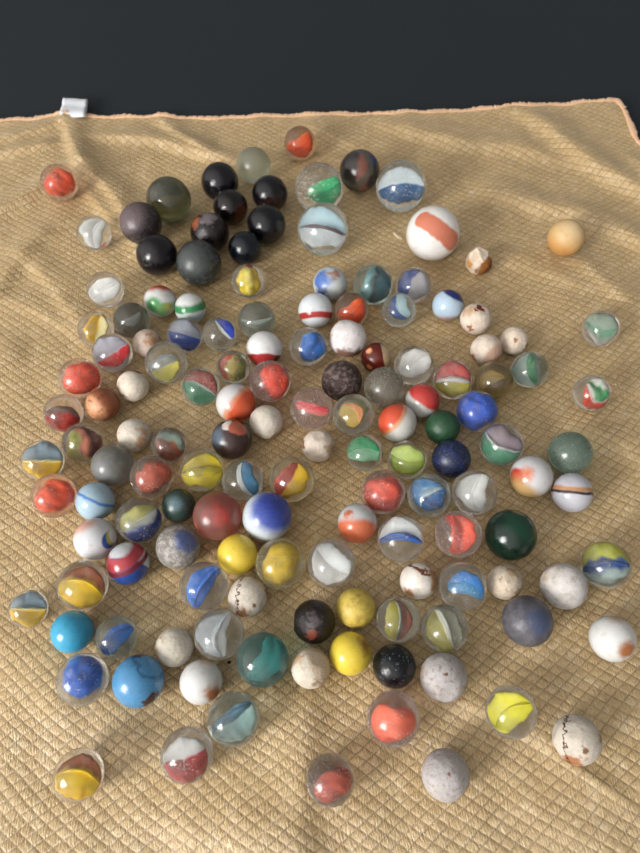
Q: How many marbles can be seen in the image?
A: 142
